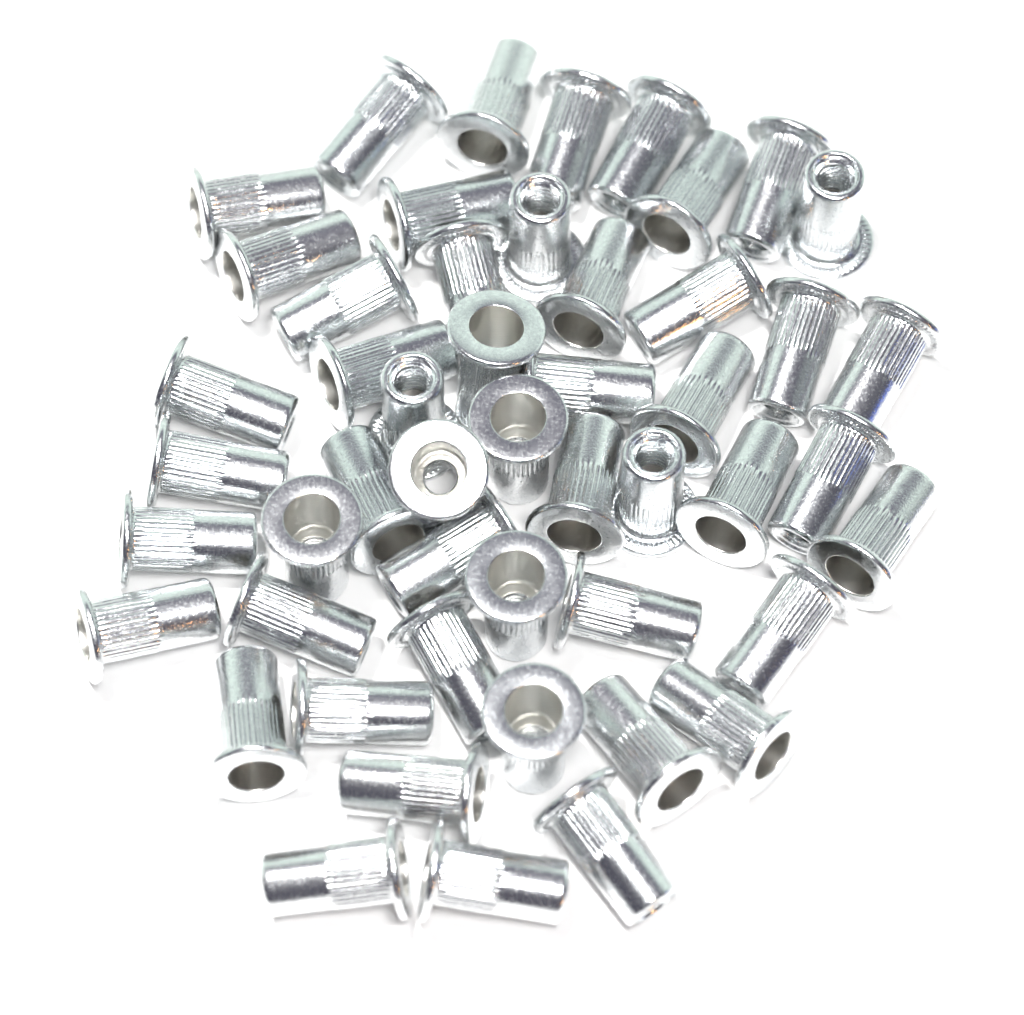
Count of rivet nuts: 50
